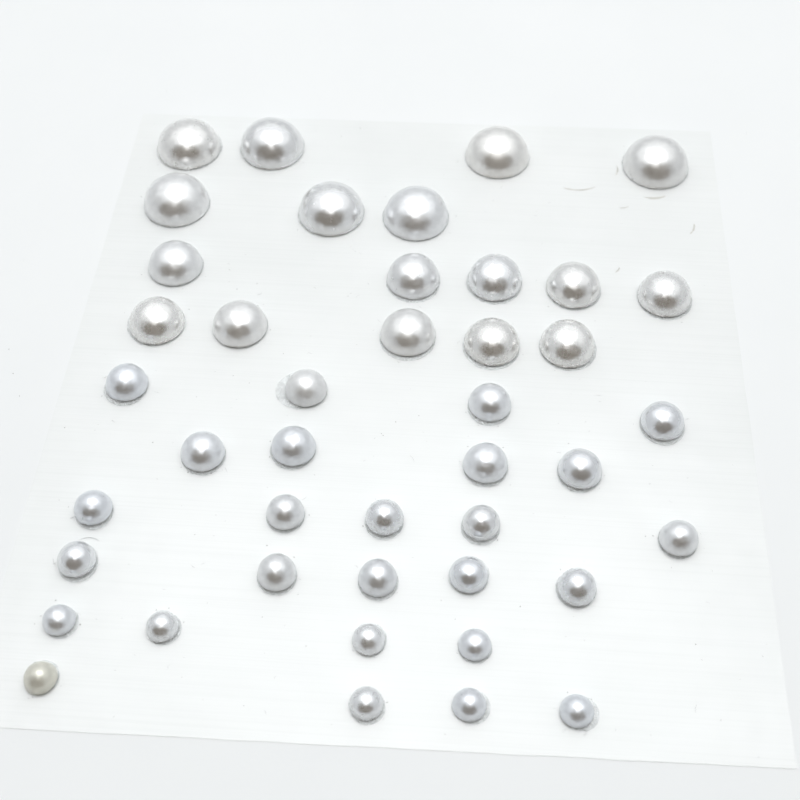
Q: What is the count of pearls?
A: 43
